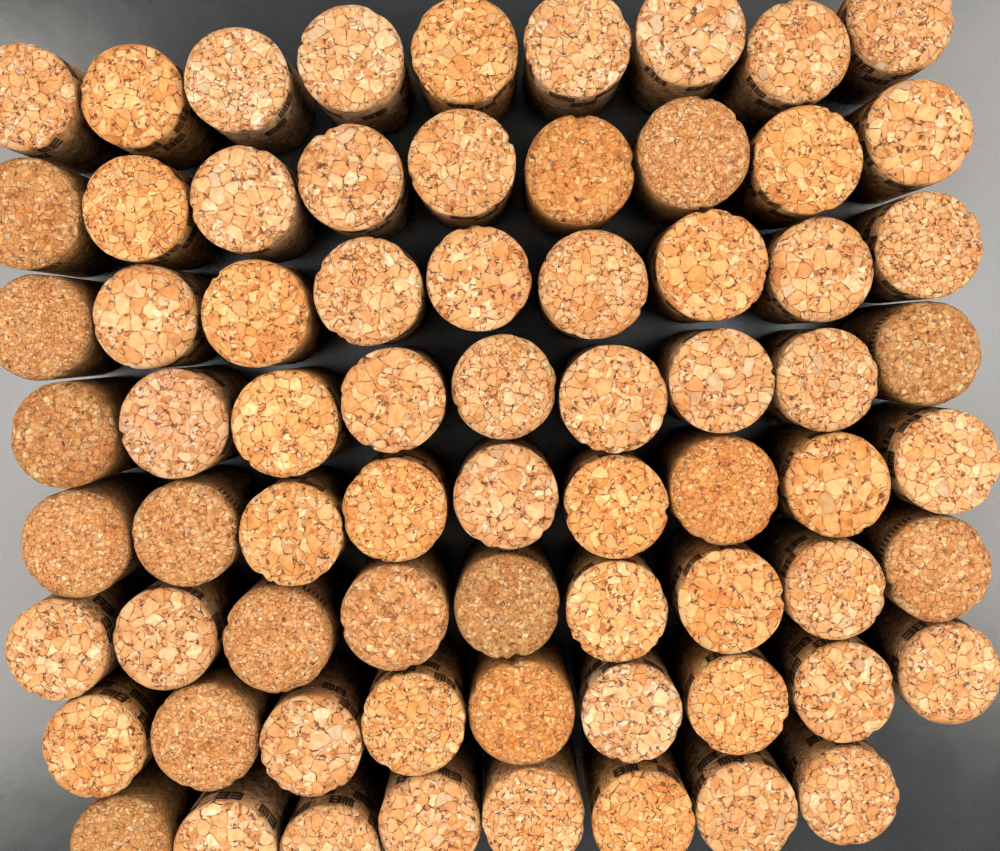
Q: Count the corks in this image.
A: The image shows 71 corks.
